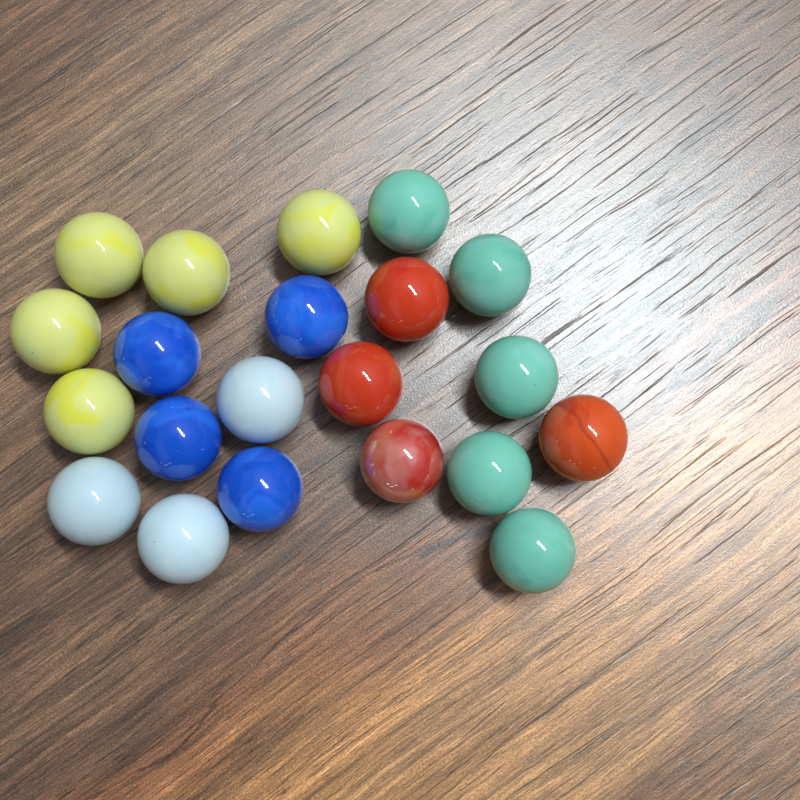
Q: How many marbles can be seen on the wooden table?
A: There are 21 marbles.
